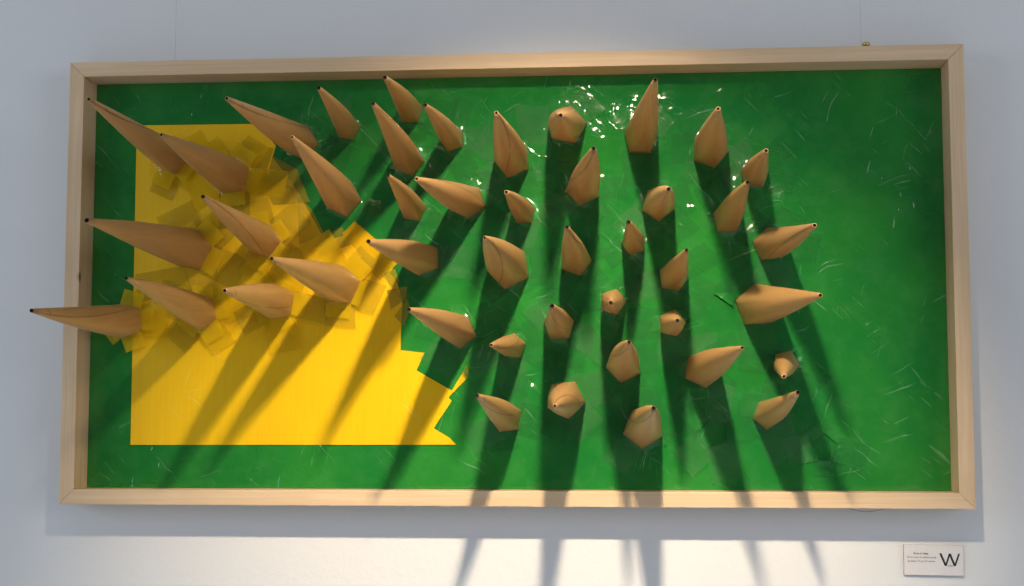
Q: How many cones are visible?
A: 44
